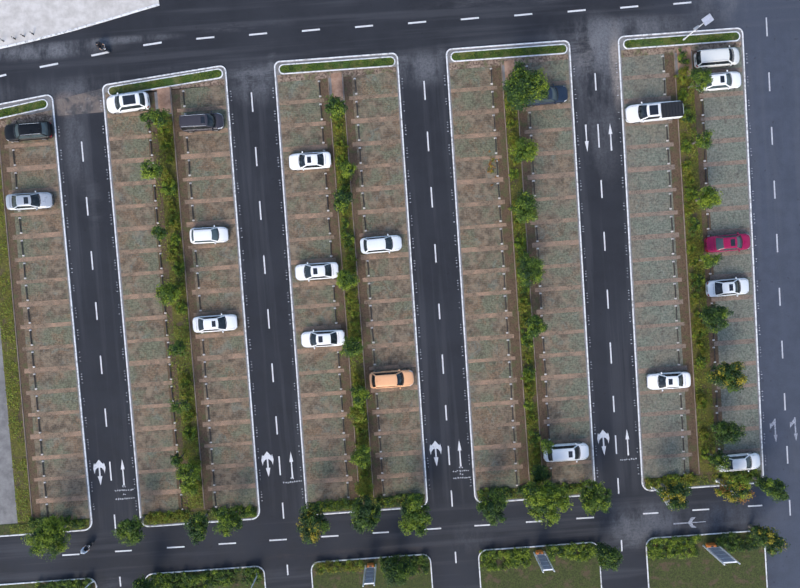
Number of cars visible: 20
